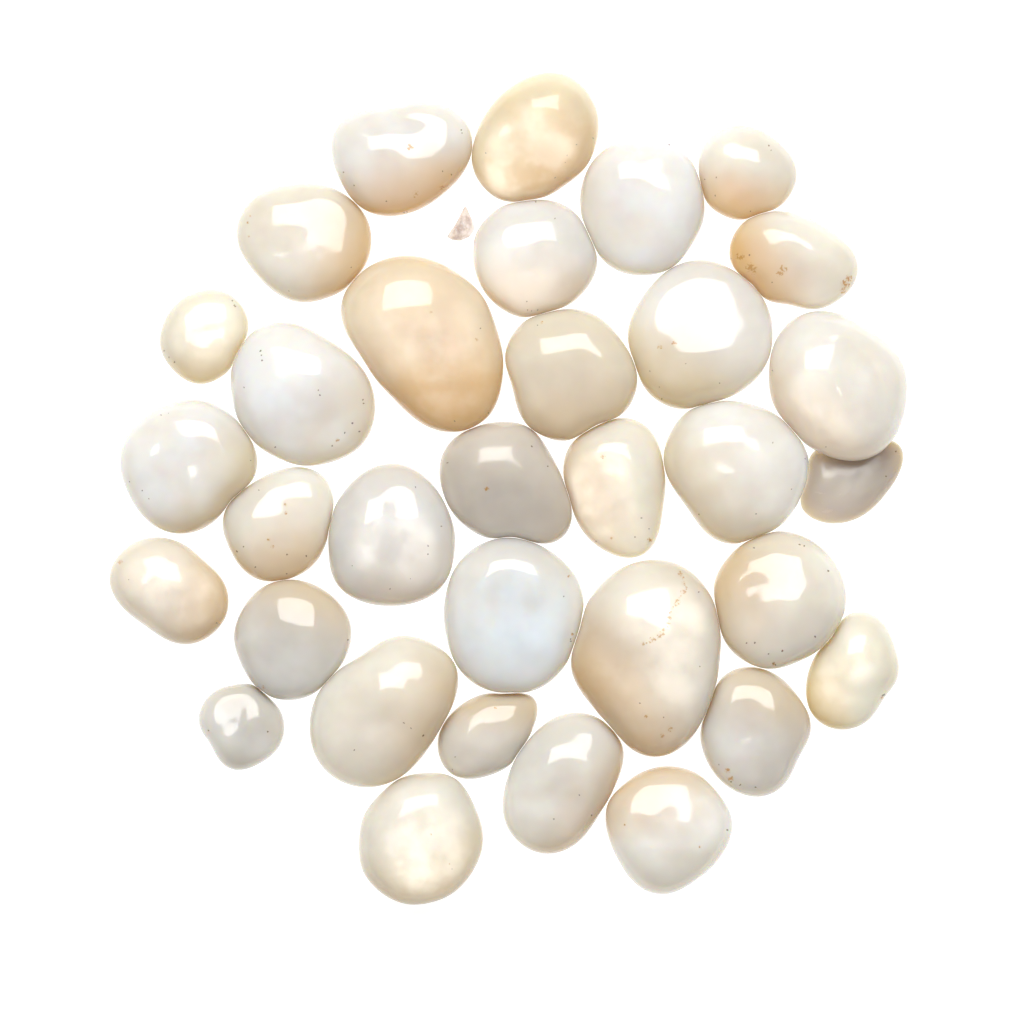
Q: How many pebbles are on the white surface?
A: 33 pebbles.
